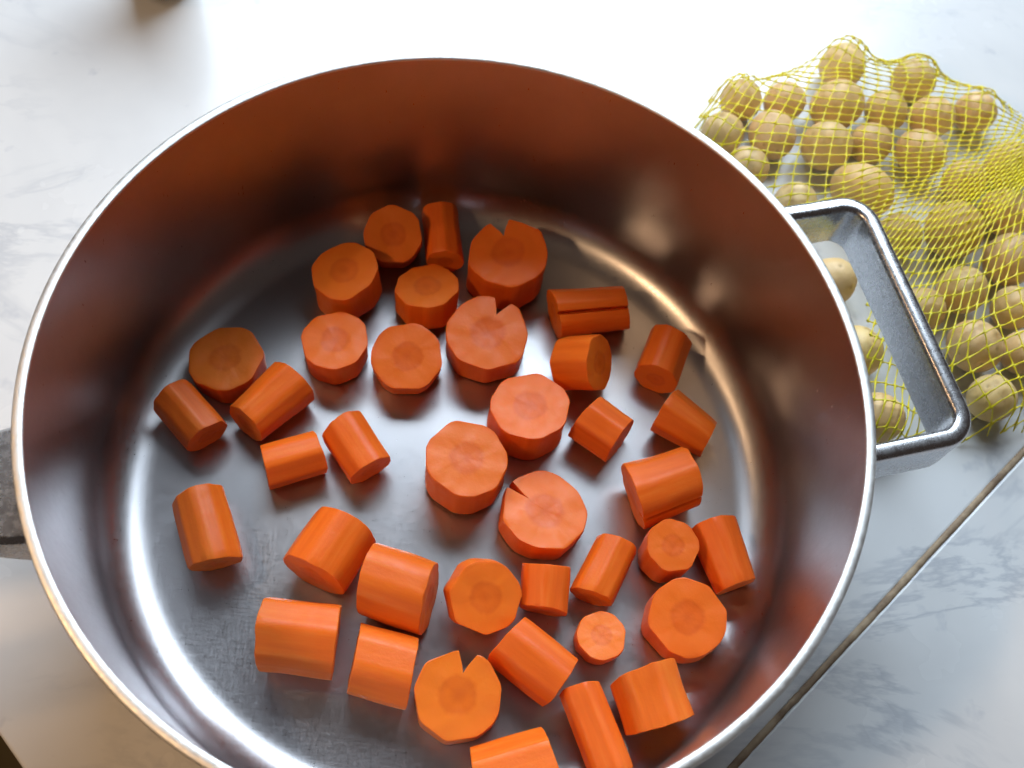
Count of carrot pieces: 39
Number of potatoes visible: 31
